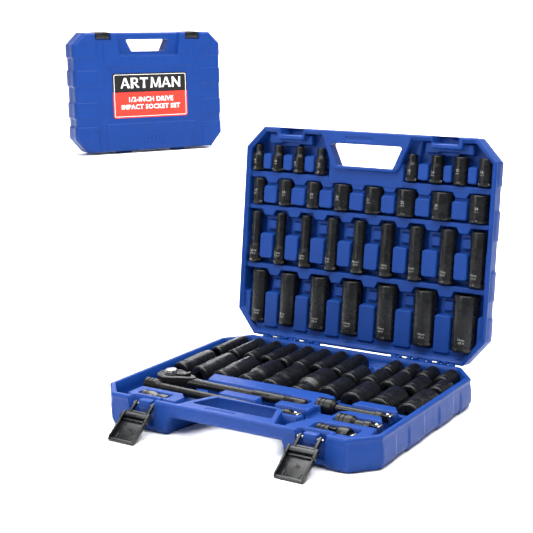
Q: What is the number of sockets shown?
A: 59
